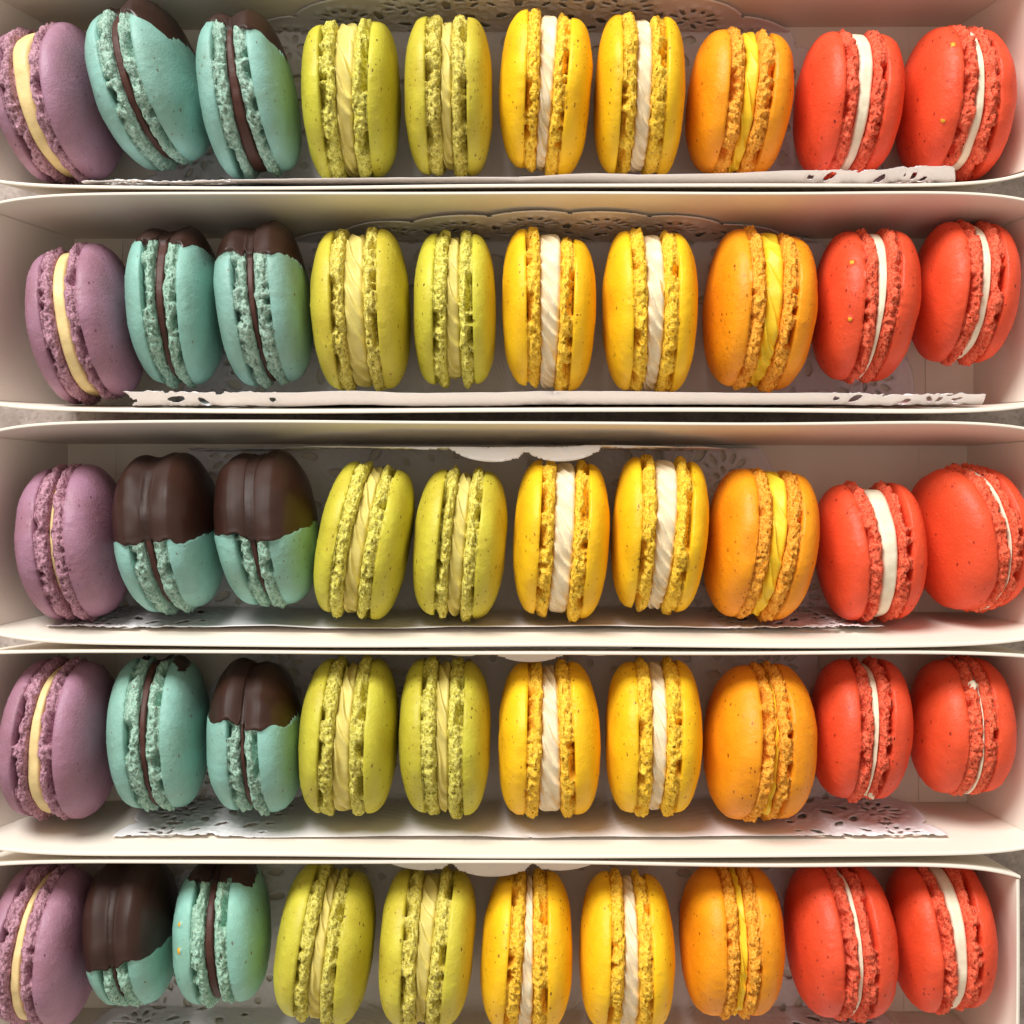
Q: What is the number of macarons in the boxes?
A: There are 50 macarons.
